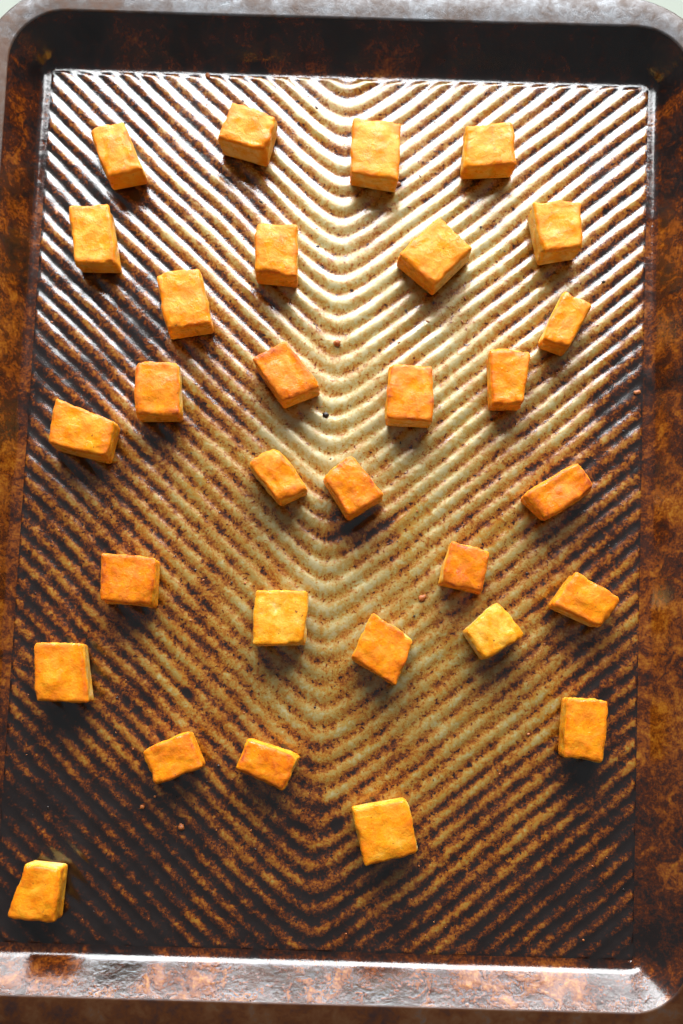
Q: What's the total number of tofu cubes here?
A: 30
